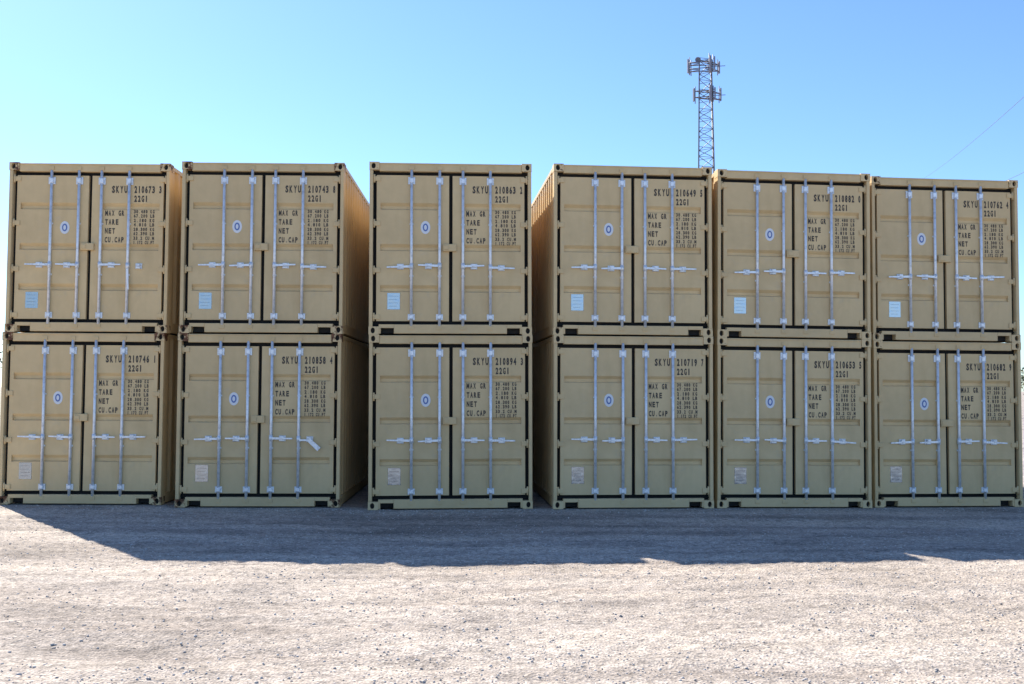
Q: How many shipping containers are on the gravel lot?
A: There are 12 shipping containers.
